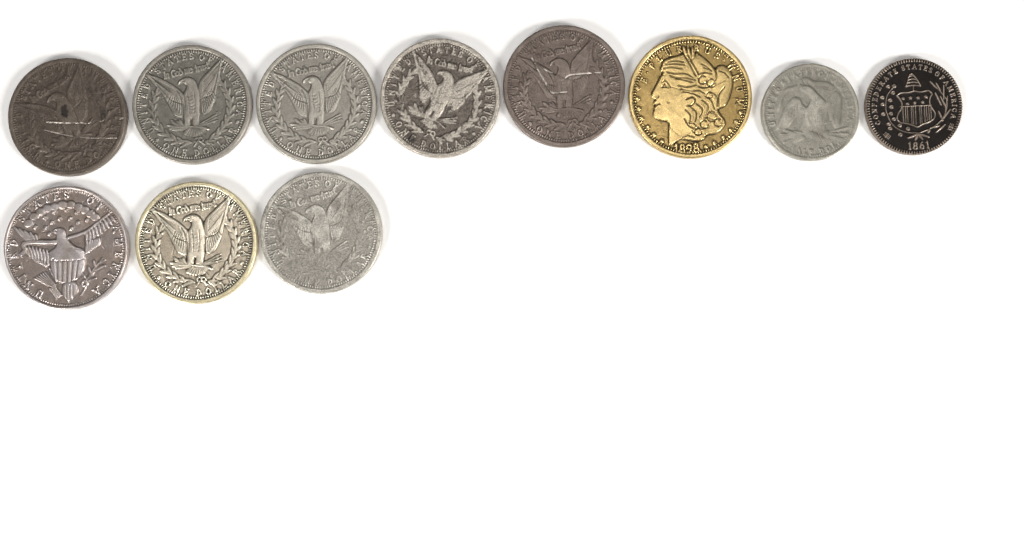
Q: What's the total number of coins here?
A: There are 11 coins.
